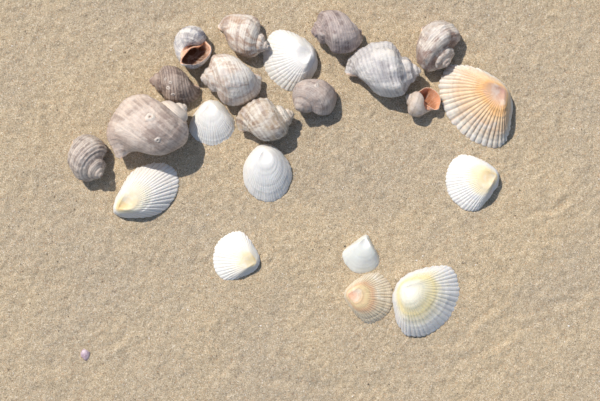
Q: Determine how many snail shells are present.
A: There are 12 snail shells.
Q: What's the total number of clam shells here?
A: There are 10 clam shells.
